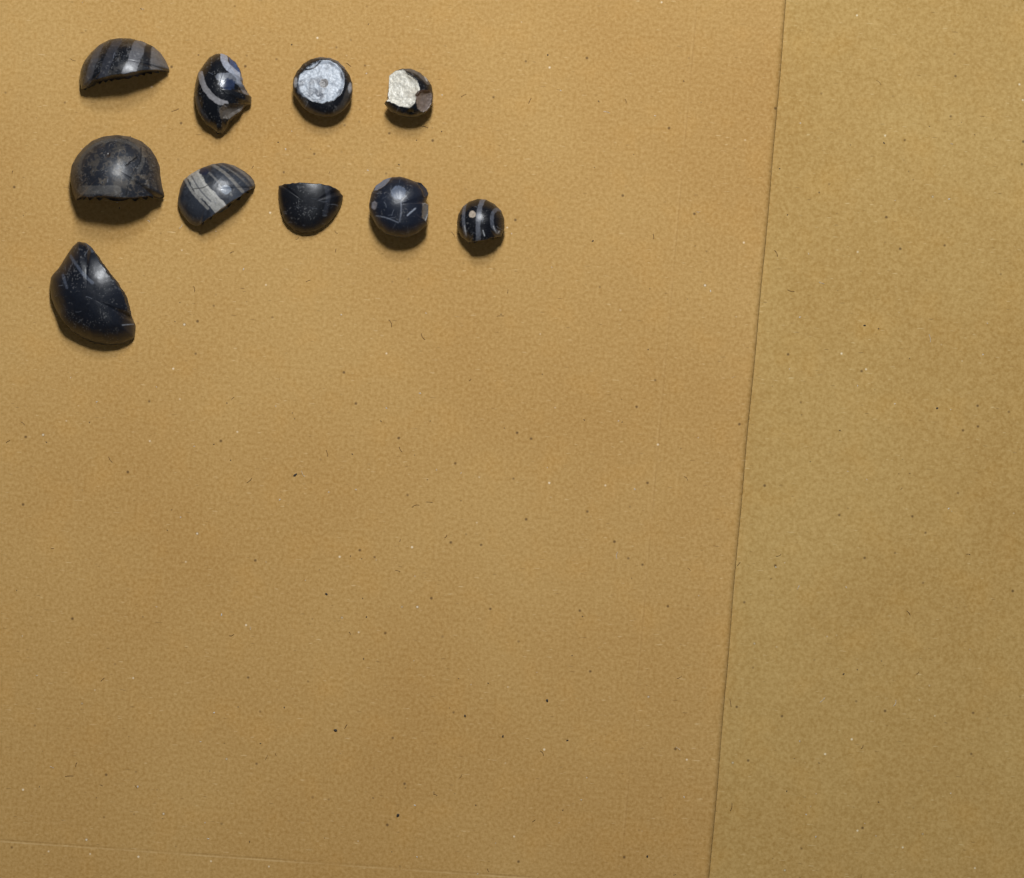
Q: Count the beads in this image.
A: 10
